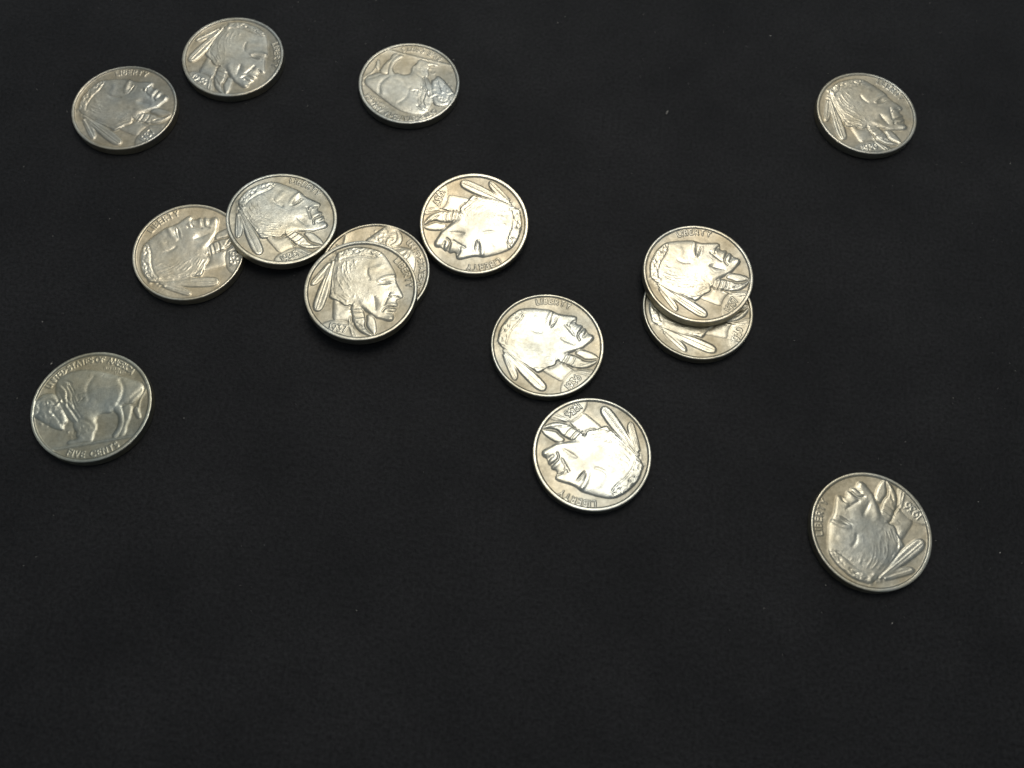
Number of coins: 15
